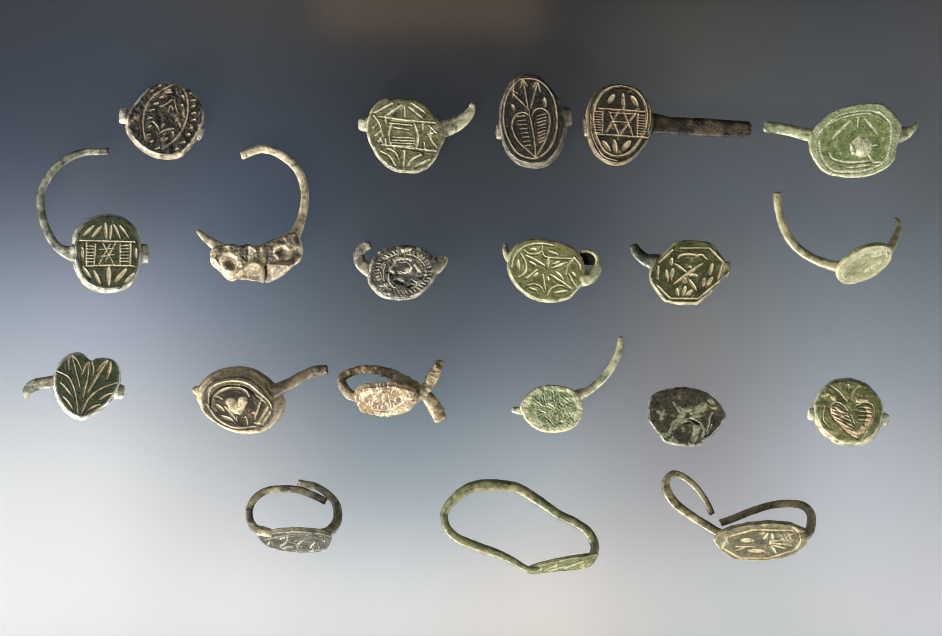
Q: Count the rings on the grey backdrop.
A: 20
